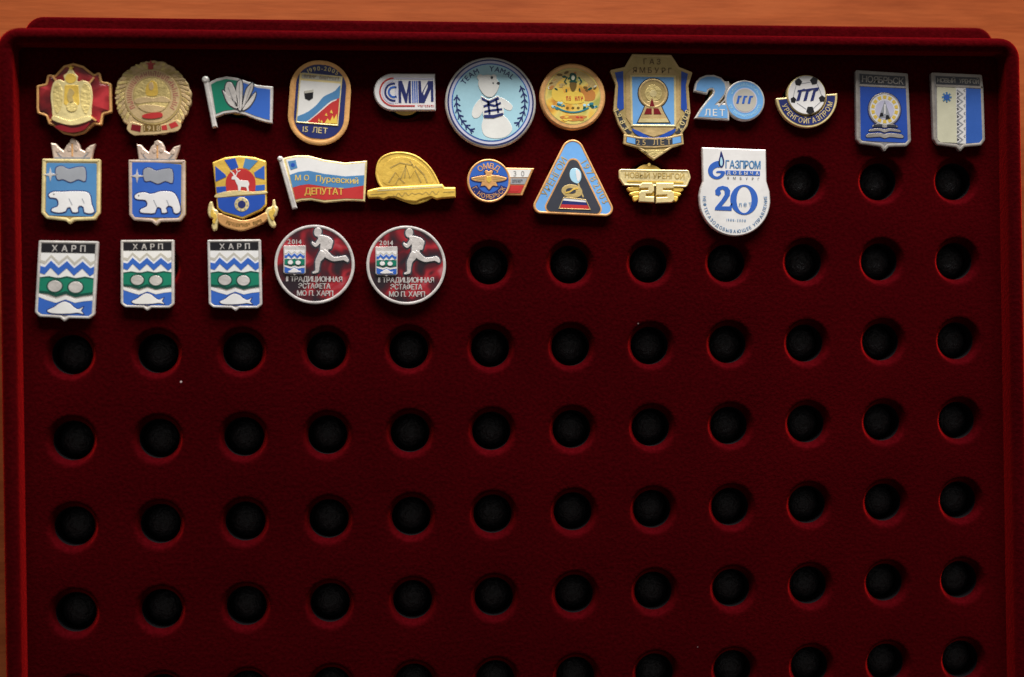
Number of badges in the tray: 26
